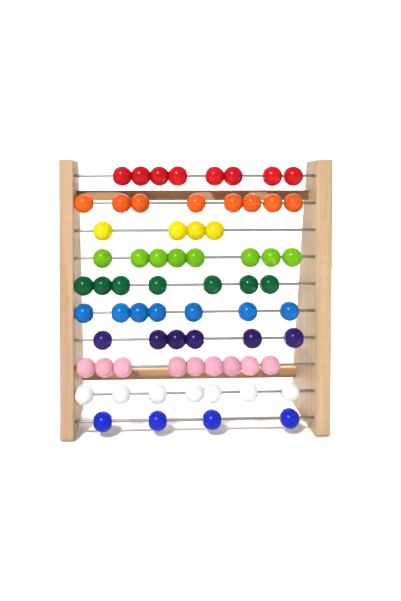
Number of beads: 68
